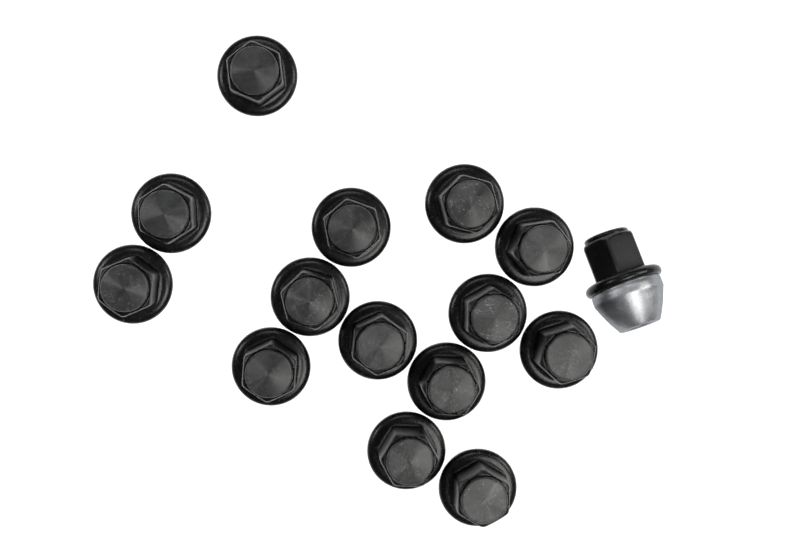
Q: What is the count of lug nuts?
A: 15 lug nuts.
